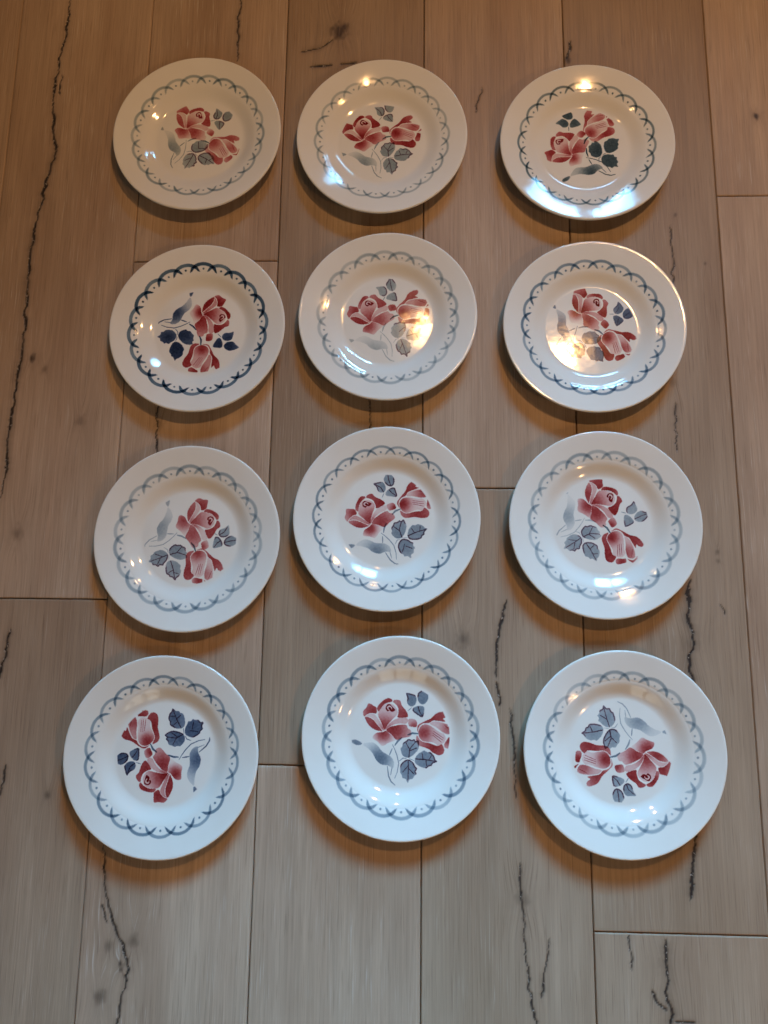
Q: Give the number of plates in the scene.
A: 12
